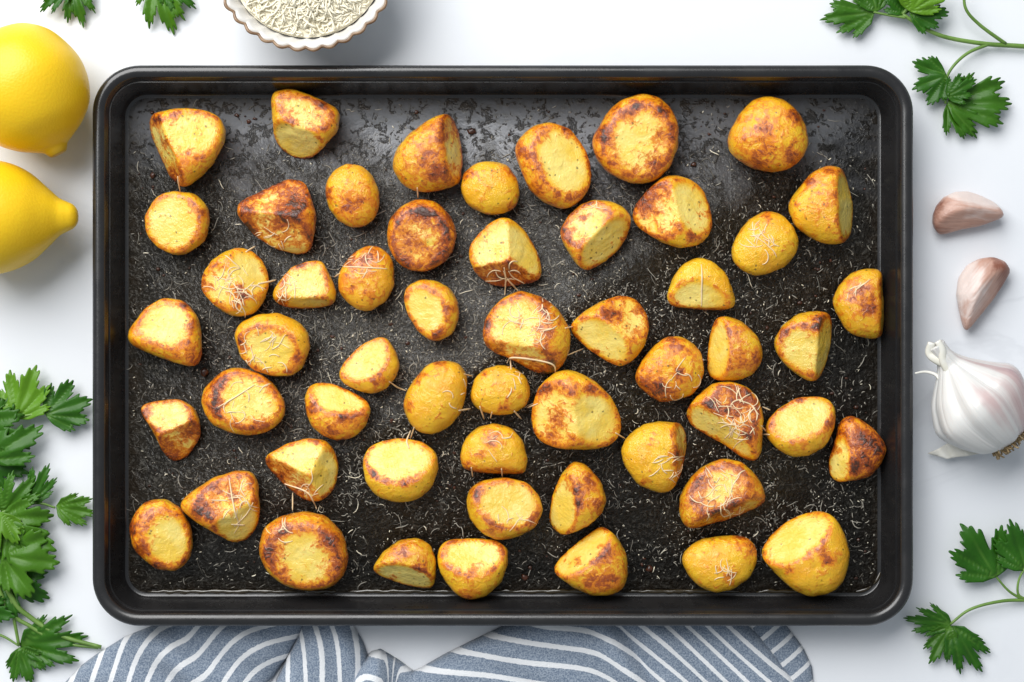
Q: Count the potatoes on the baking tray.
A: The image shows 54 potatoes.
